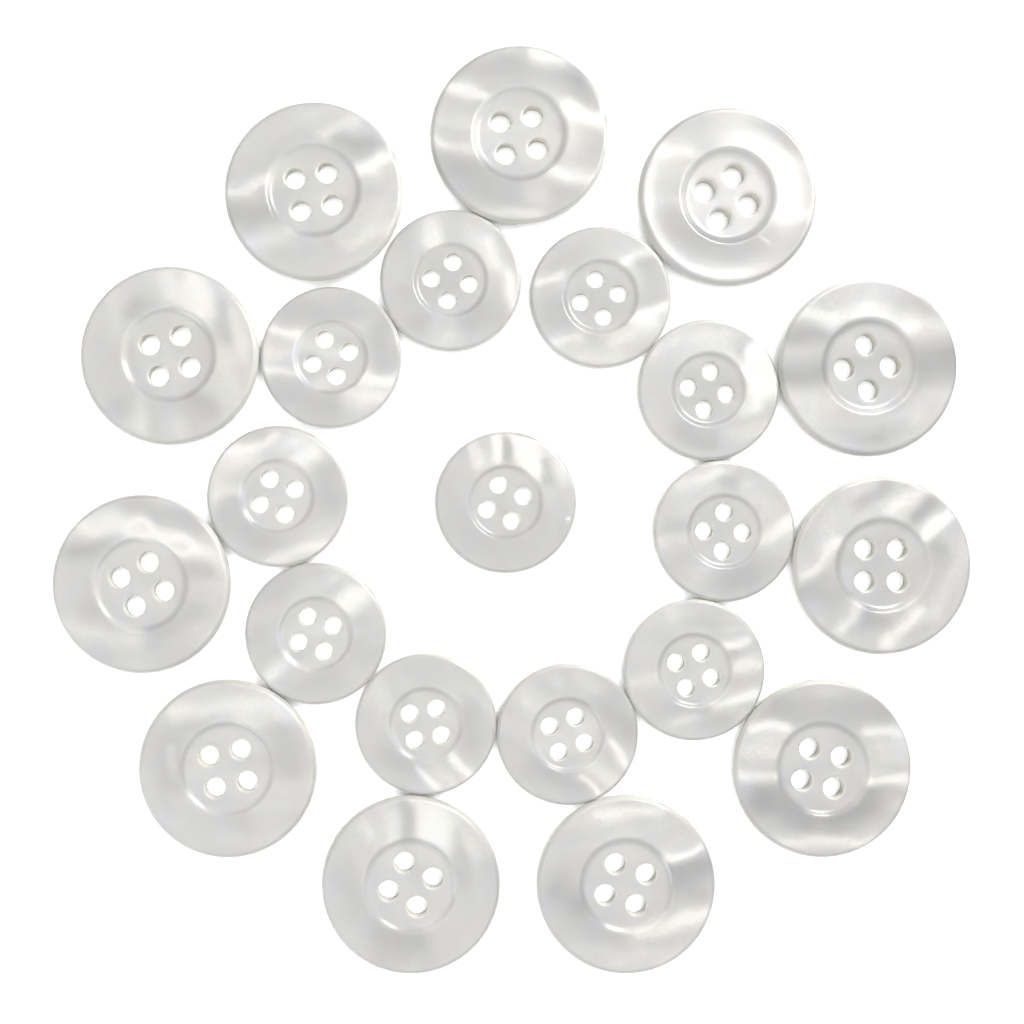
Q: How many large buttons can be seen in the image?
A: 11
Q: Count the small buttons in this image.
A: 11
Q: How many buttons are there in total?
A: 22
